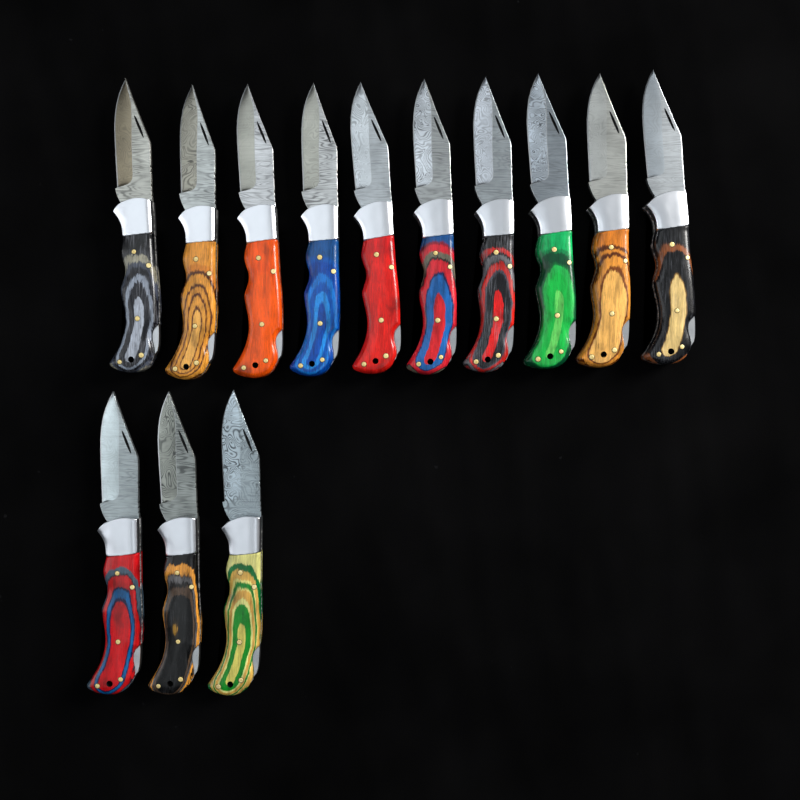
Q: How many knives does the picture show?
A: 13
